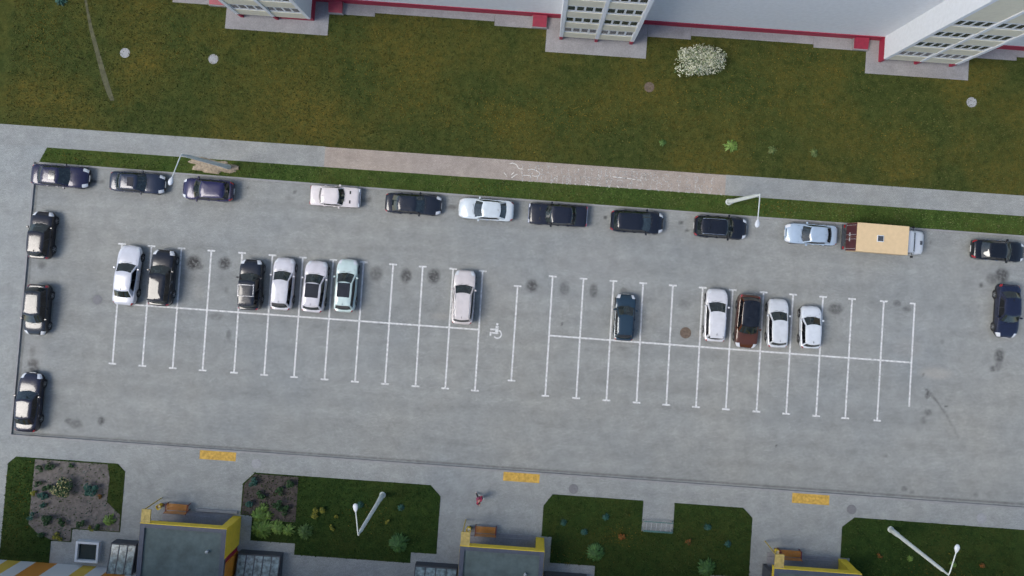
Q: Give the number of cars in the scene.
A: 27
